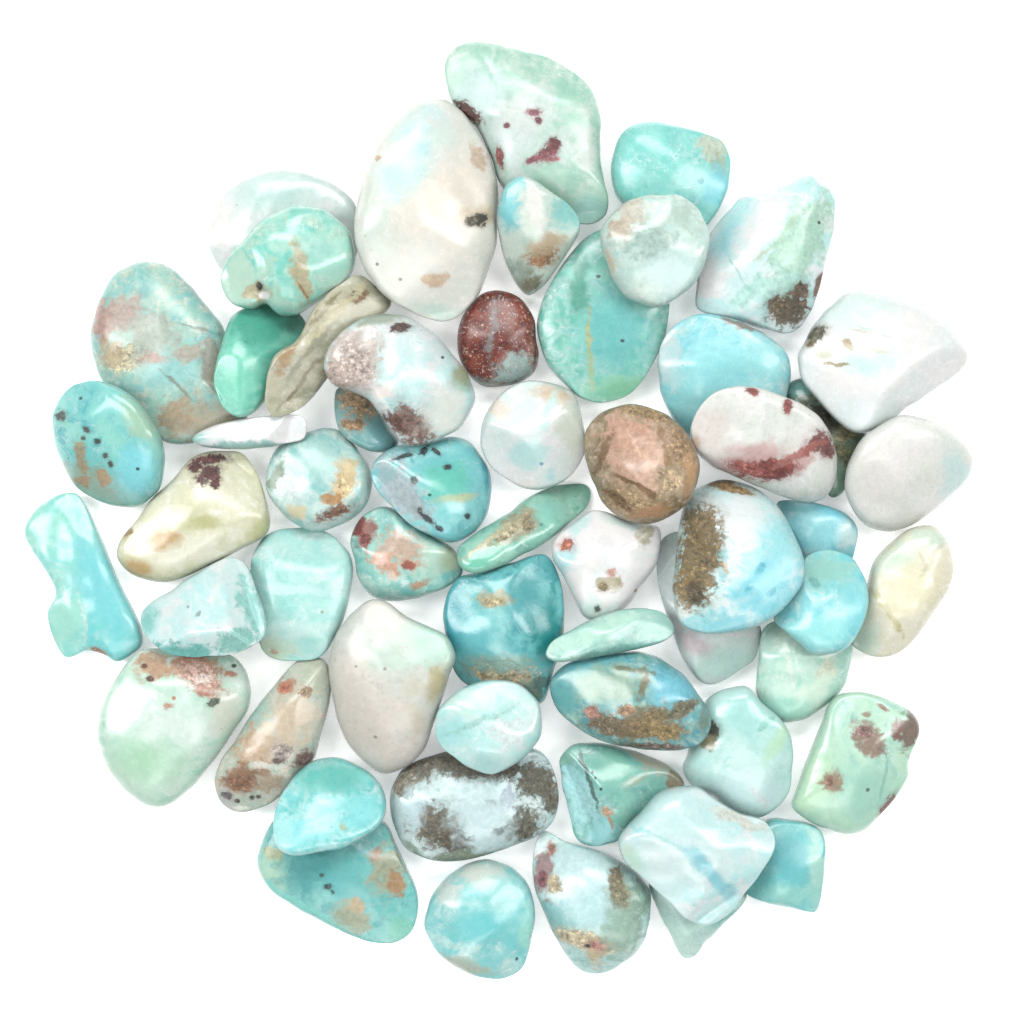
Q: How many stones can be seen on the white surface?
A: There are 57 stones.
